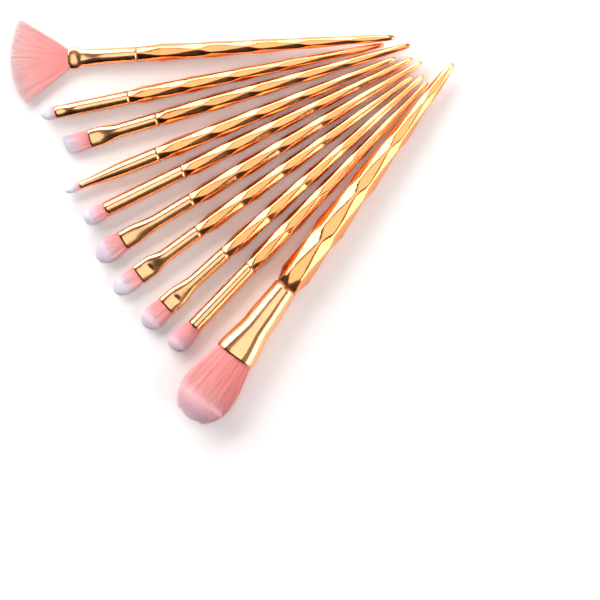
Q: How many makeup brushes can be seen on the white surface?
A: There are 10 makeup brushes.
